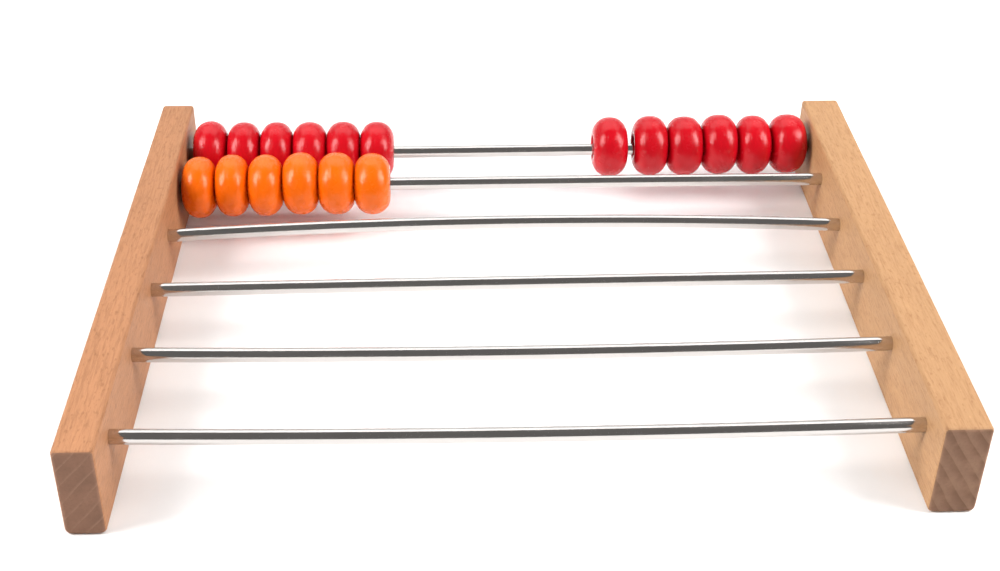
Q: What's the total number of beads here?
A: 18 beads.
